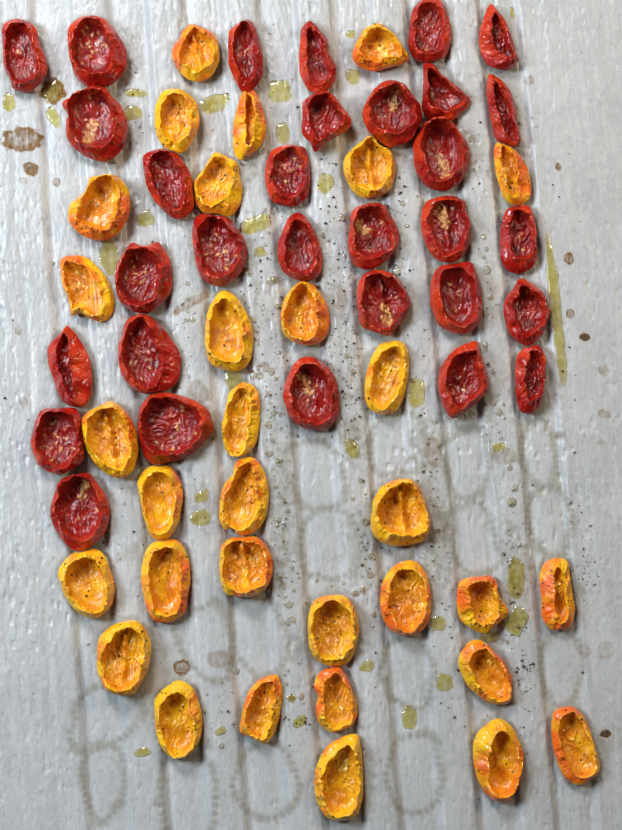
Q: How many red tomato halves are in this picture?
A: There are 31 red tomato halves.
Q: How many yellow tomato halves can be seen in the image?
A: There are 32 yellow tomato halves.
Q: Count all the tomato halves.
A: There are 63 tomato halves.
